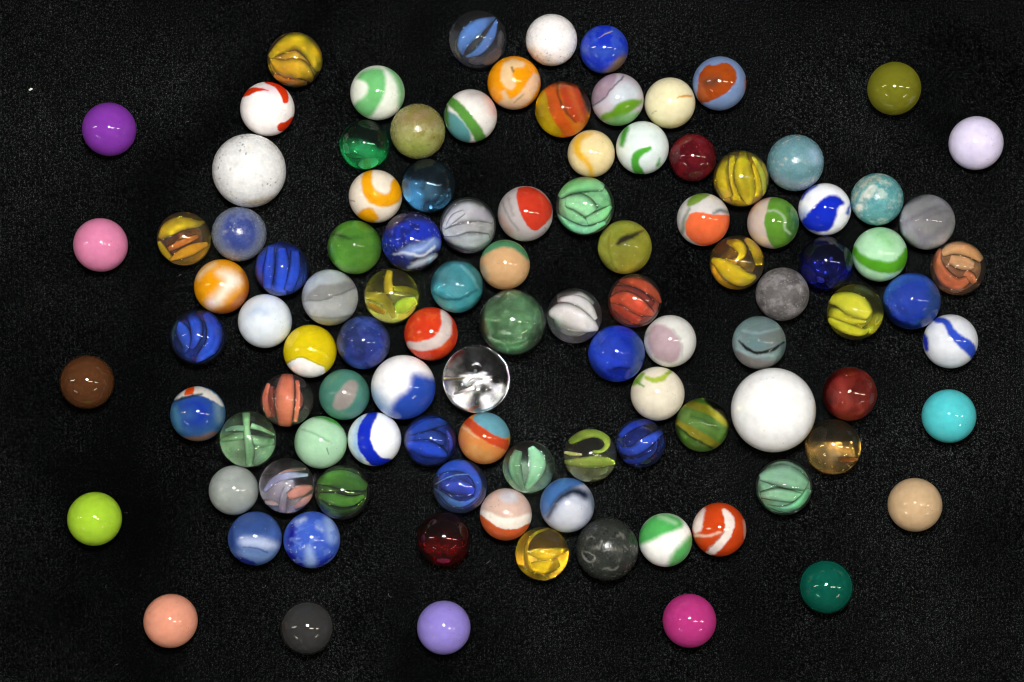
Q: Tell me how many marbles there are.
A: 105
